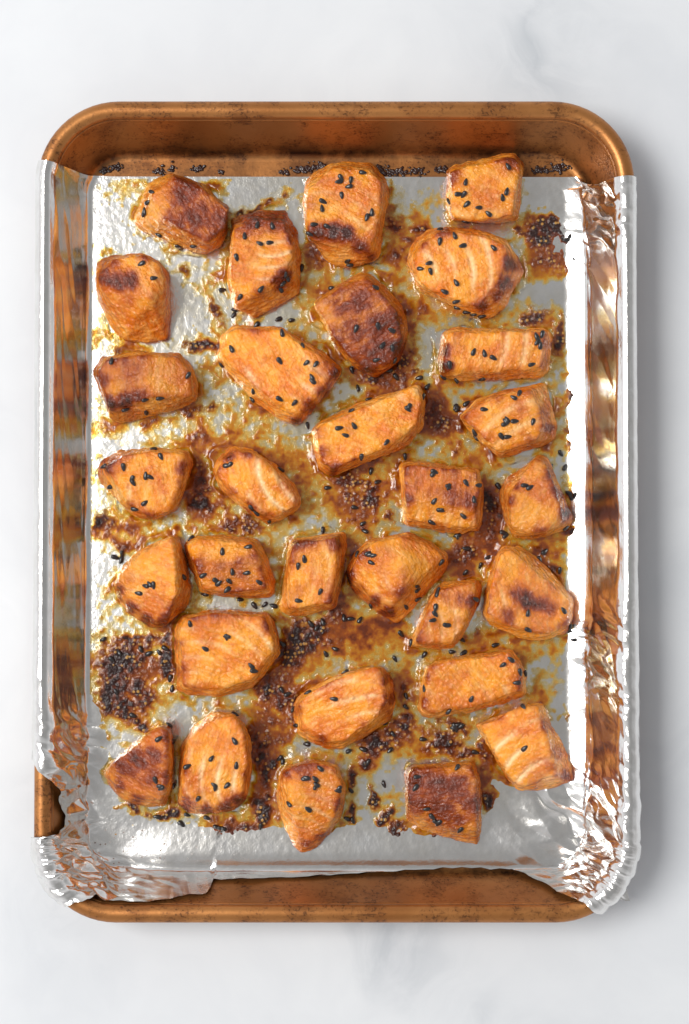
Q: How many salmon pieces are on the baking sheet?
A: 30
